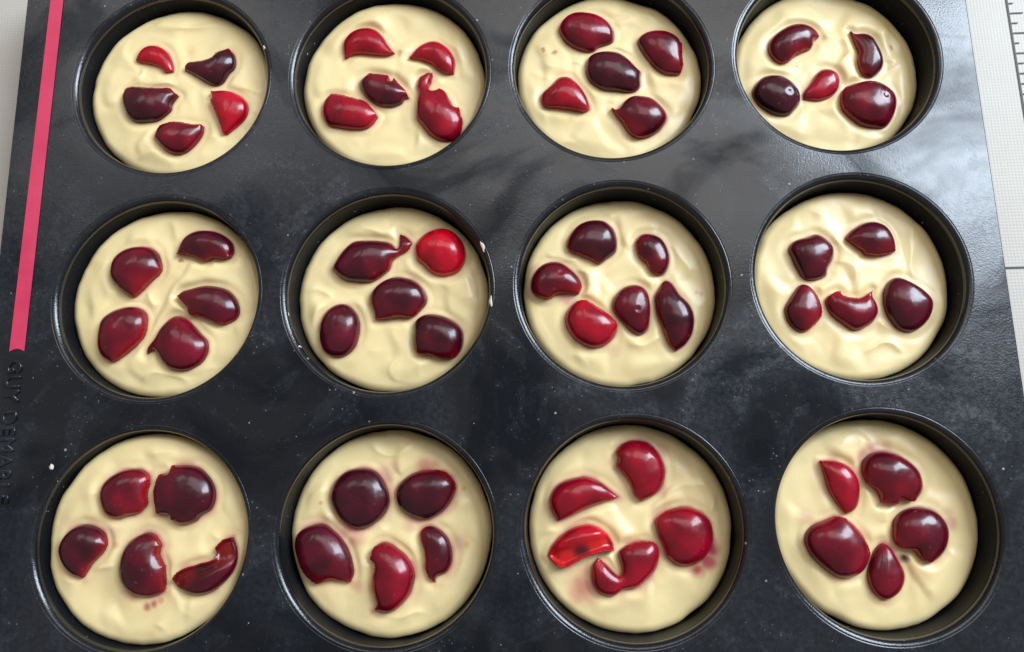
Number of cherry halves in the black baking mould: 61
